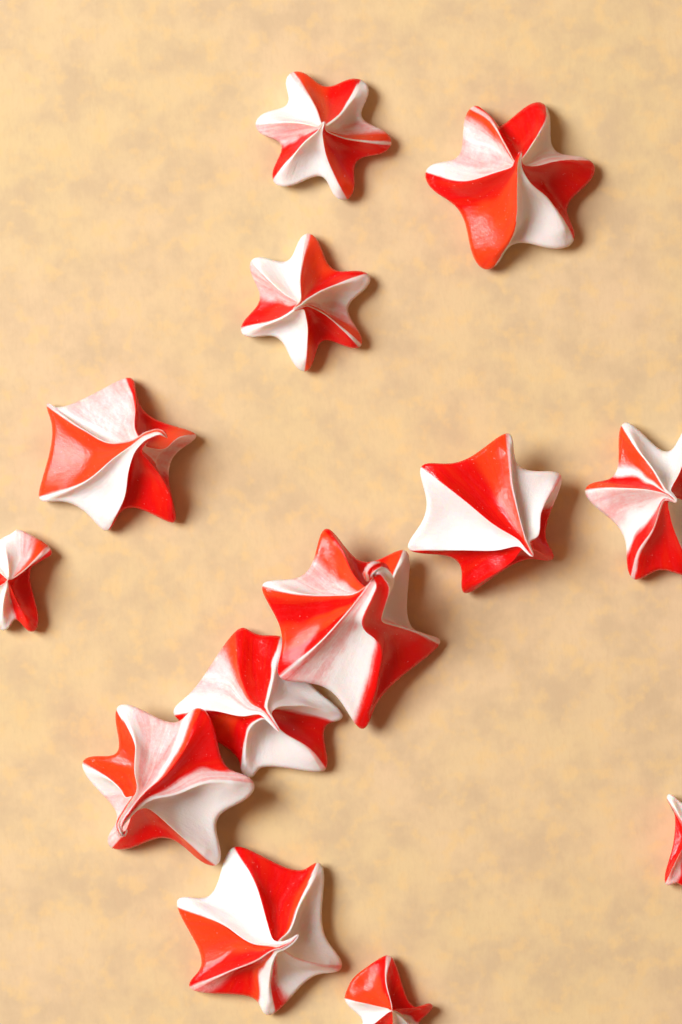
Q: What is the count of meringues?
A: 13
